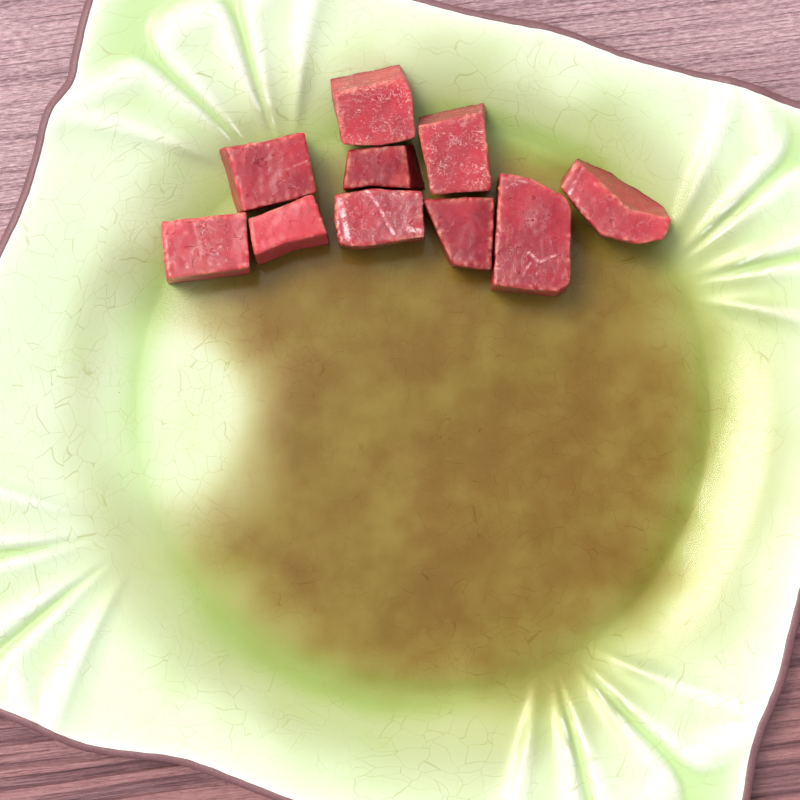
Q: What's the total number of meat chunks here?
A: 10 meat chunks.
